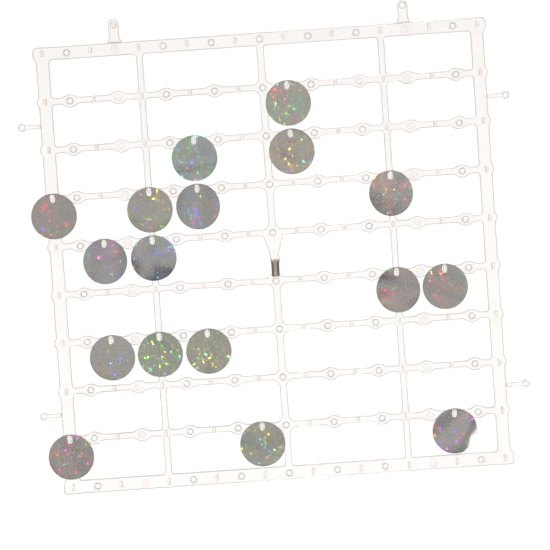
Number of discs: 17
